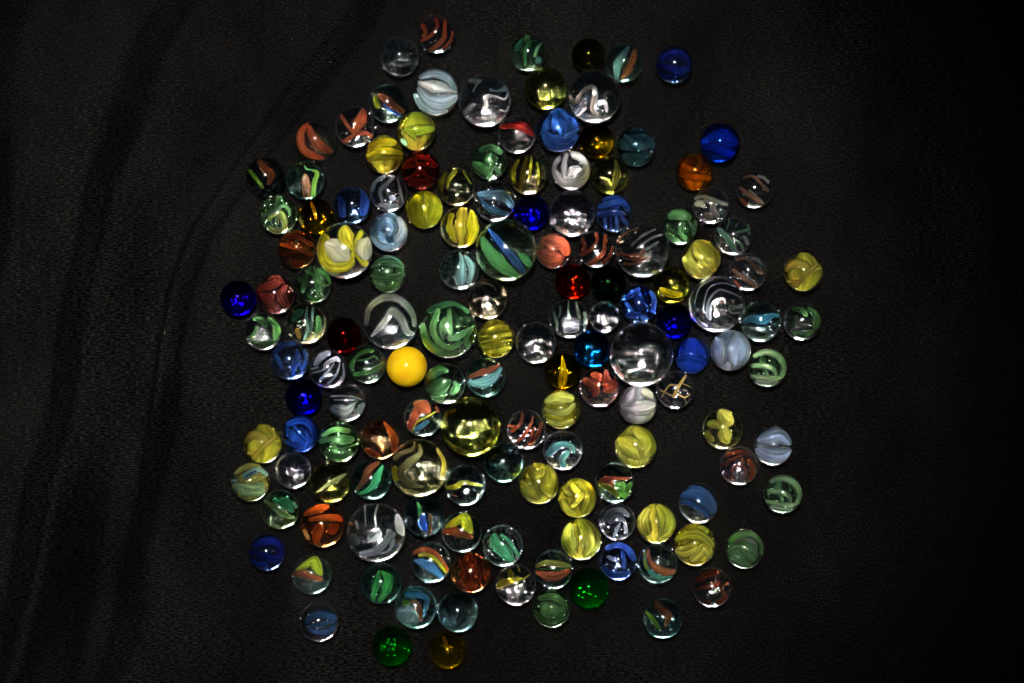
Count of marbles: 147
